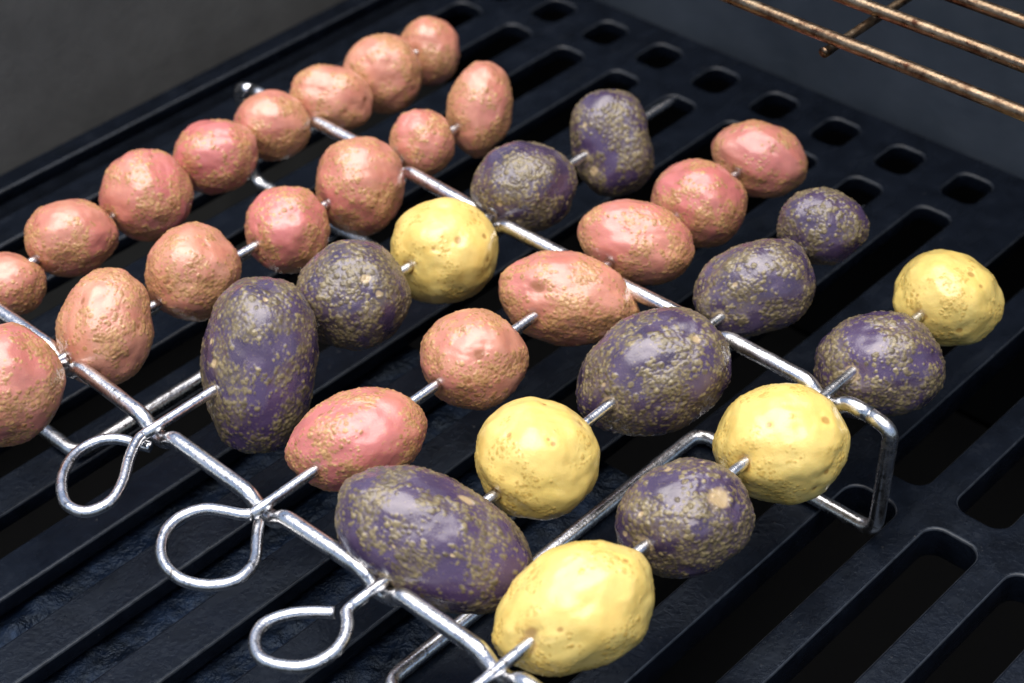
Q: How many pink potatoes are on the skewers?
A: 21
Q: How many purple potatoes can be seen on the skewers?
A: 10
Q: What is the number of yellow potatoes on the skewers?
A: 5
